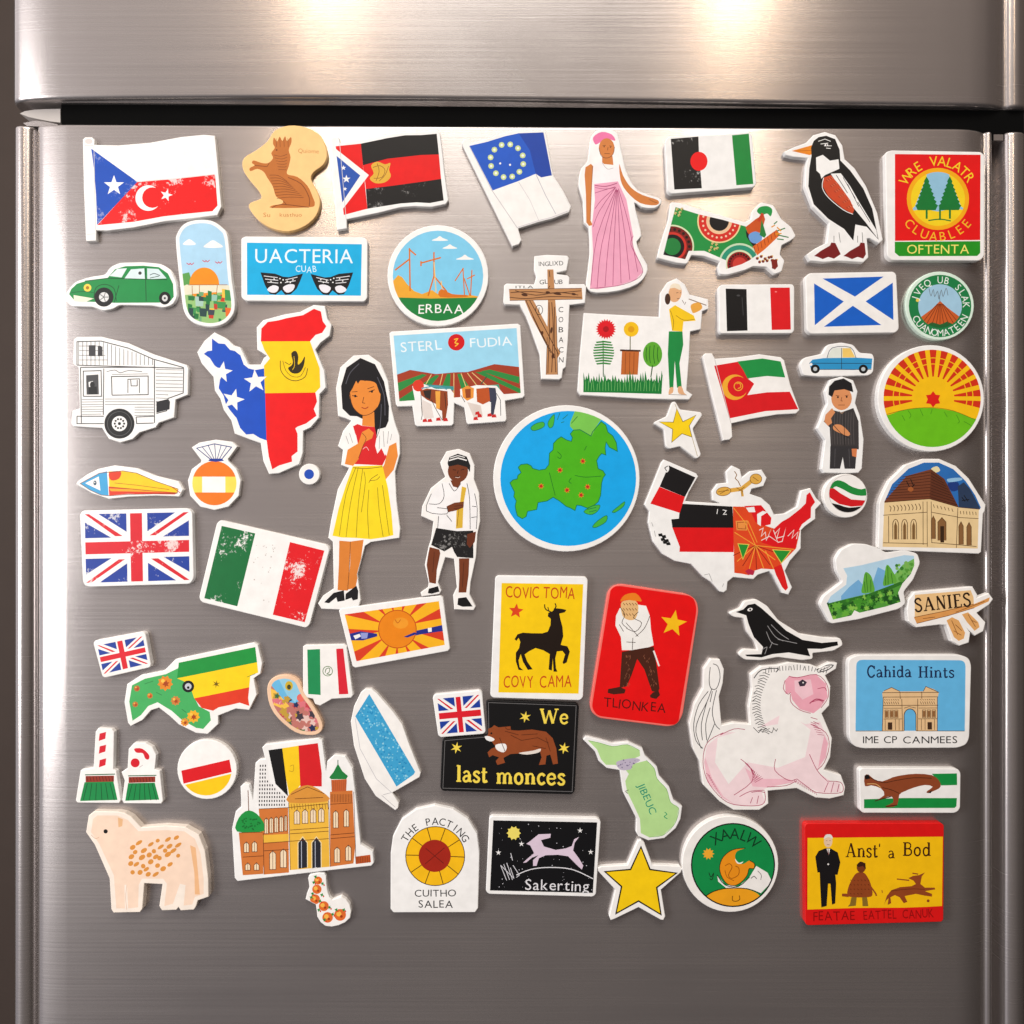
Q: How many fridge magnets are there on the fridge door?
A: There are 65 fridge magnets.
